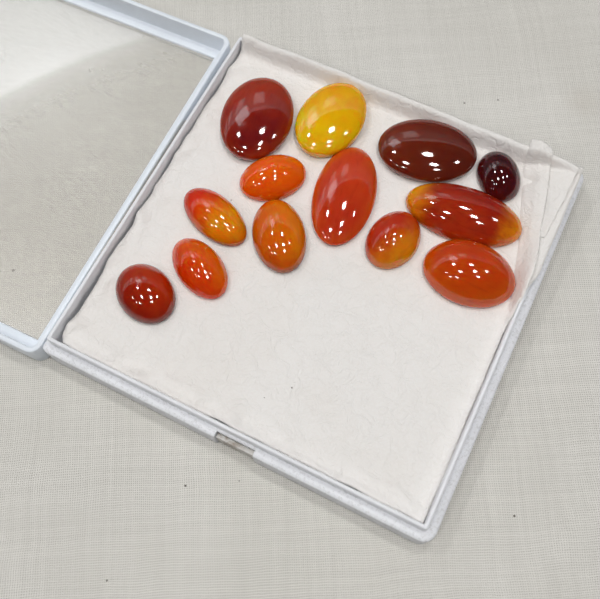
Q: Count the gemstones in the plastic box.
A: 13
